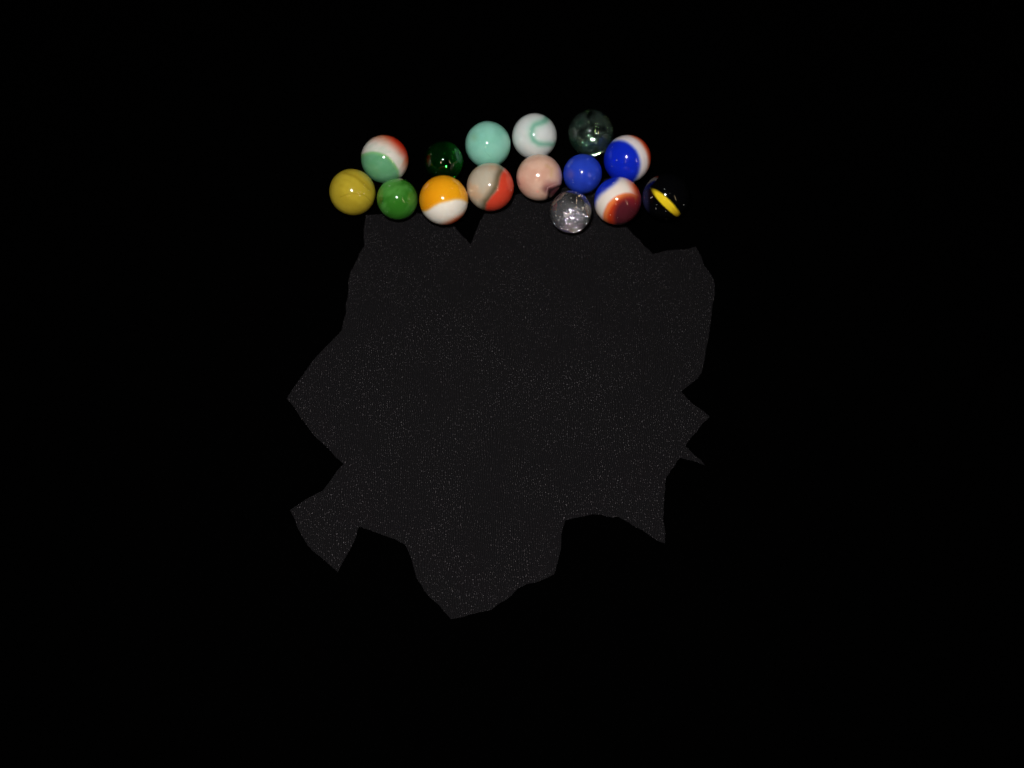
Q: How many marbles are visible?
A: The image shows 15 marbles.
